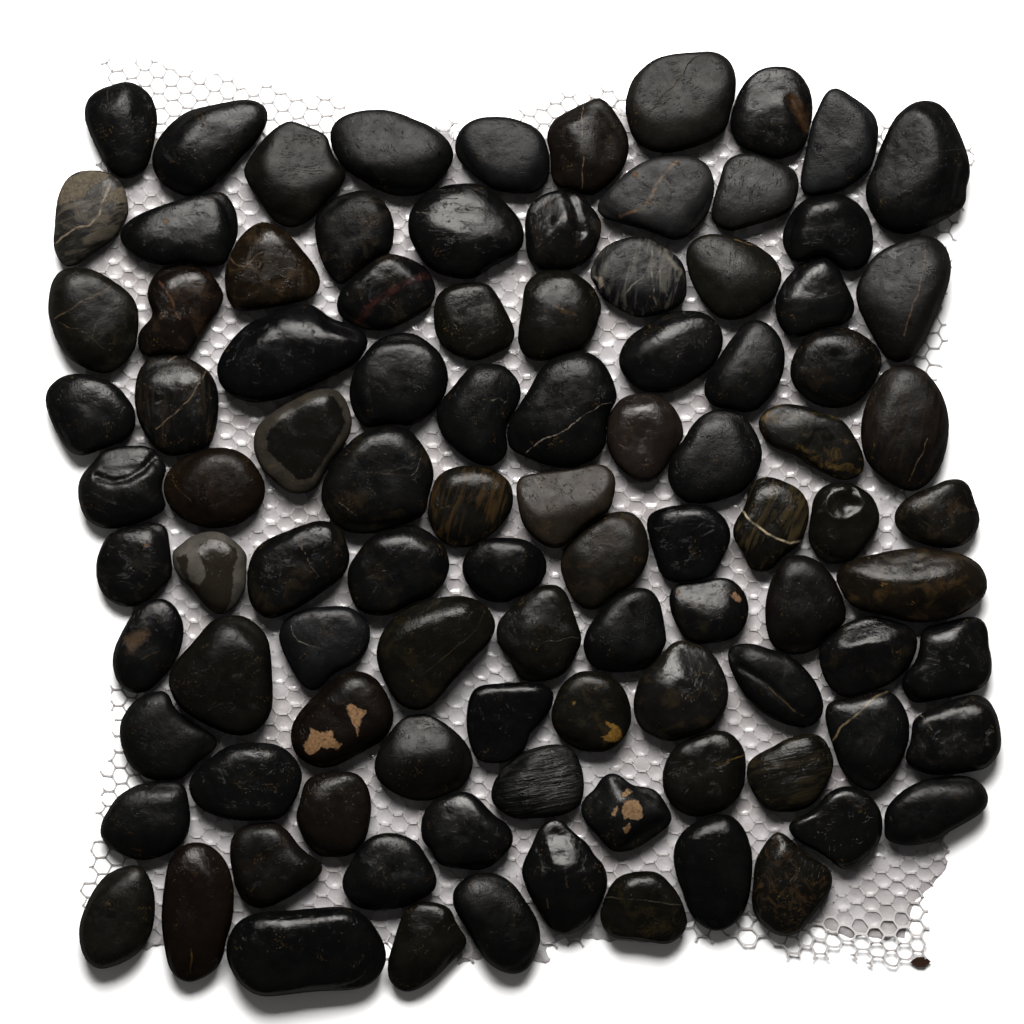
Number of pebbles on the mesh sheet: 98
